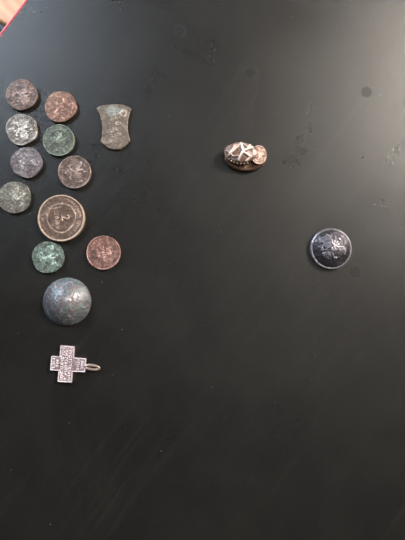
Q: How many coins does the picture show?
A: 10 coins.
